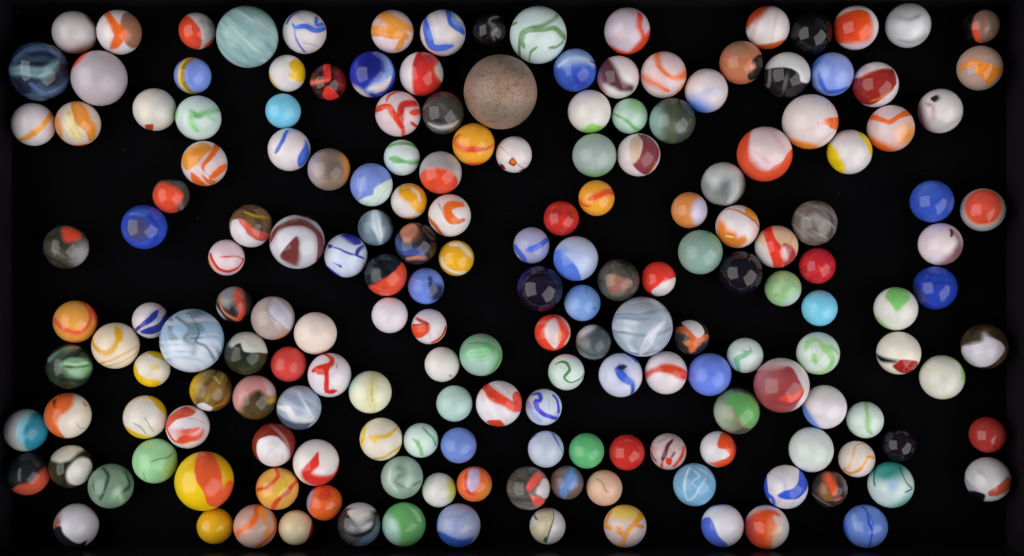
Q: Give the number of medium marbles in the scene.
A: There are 111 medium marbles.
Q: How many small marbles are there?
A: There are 59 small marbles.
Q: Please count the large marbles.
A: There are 12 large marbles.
